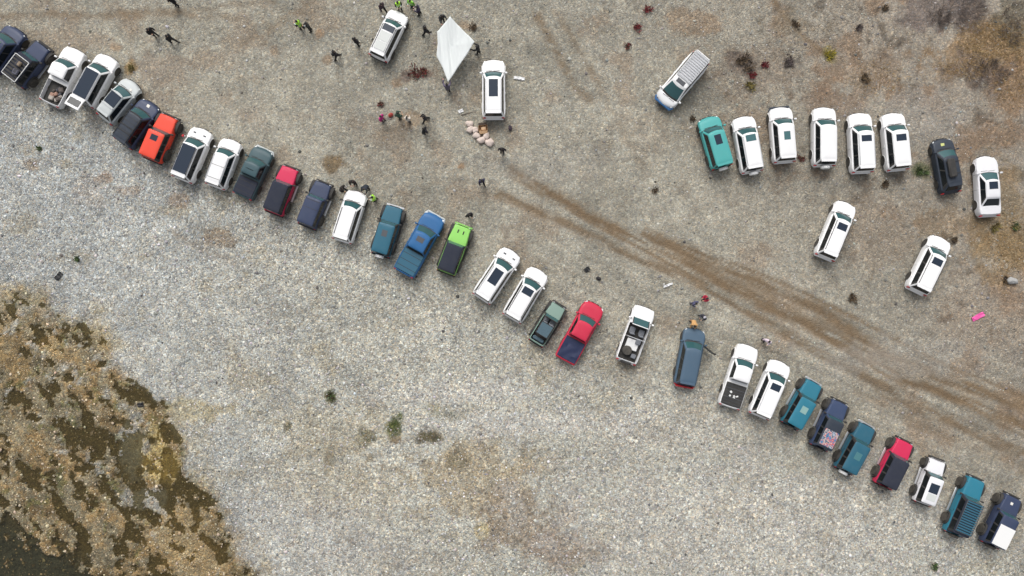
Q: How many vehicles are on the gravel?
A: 44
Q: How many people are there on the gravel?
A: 32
